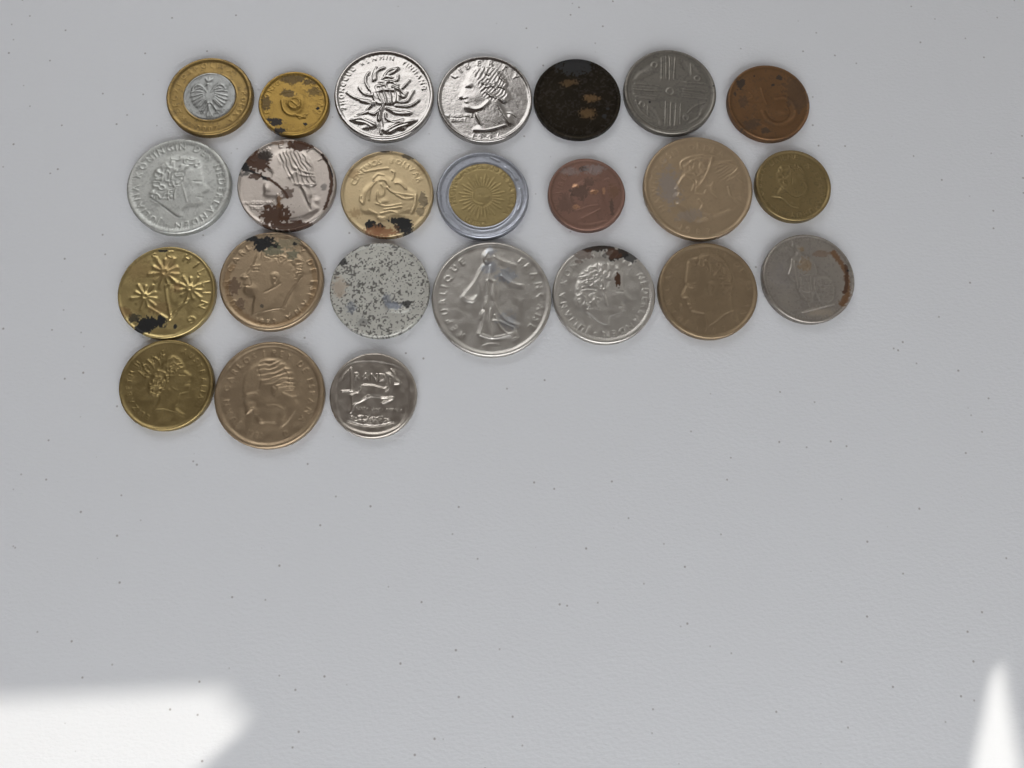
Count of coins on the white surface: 24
